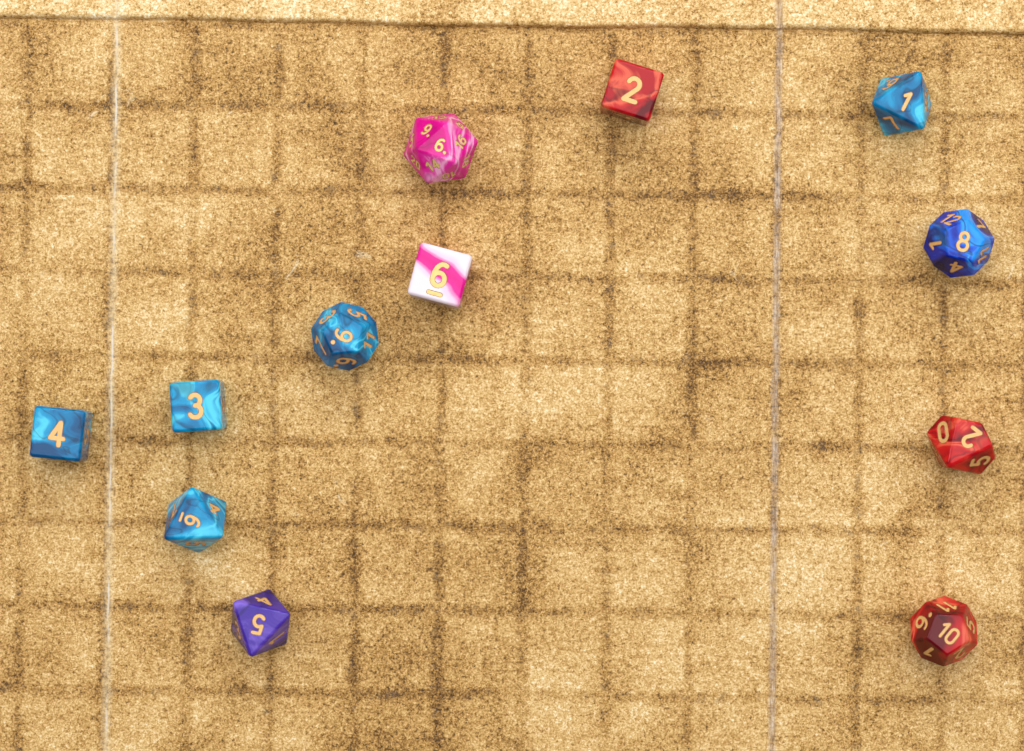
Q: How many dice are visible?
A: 12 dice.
